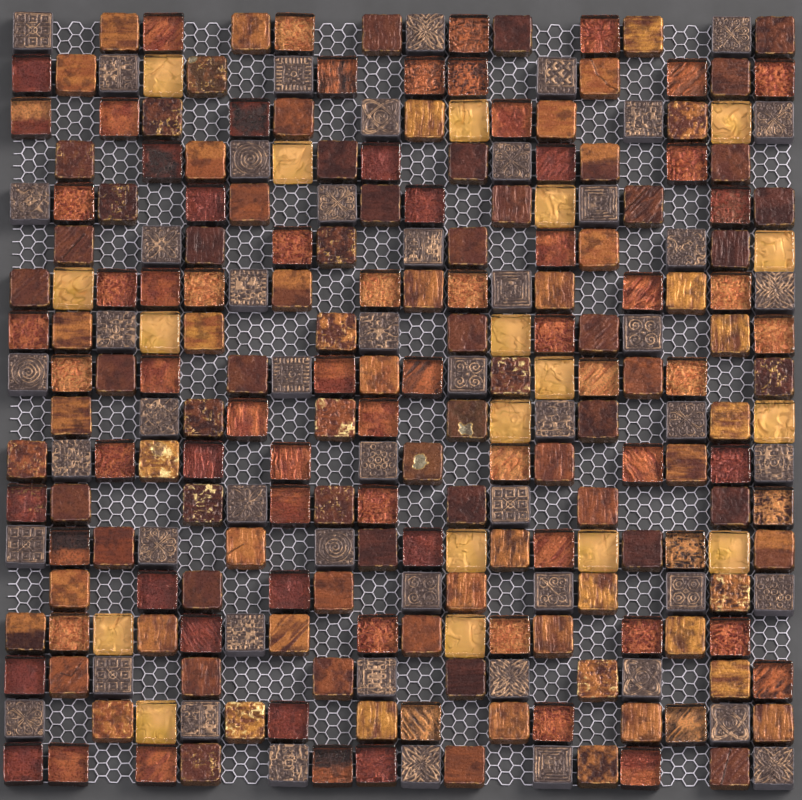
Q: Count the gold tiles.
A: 18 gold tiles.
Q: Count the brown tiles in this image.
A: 177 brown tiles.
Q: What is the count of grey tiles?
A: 53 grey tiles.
